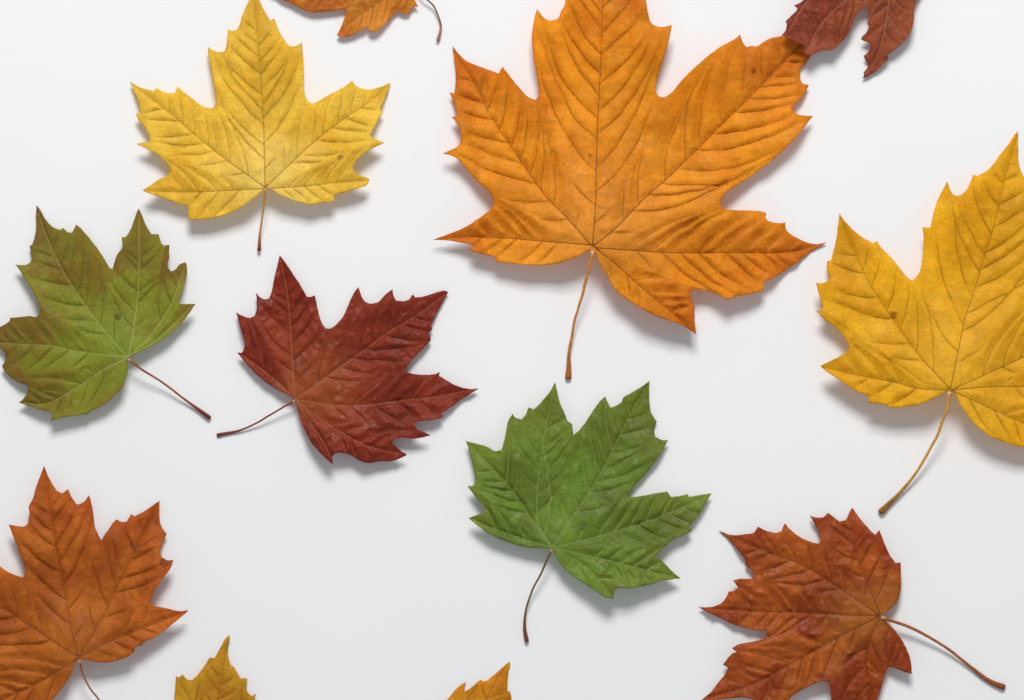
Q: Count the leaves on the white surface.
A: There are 12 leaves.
